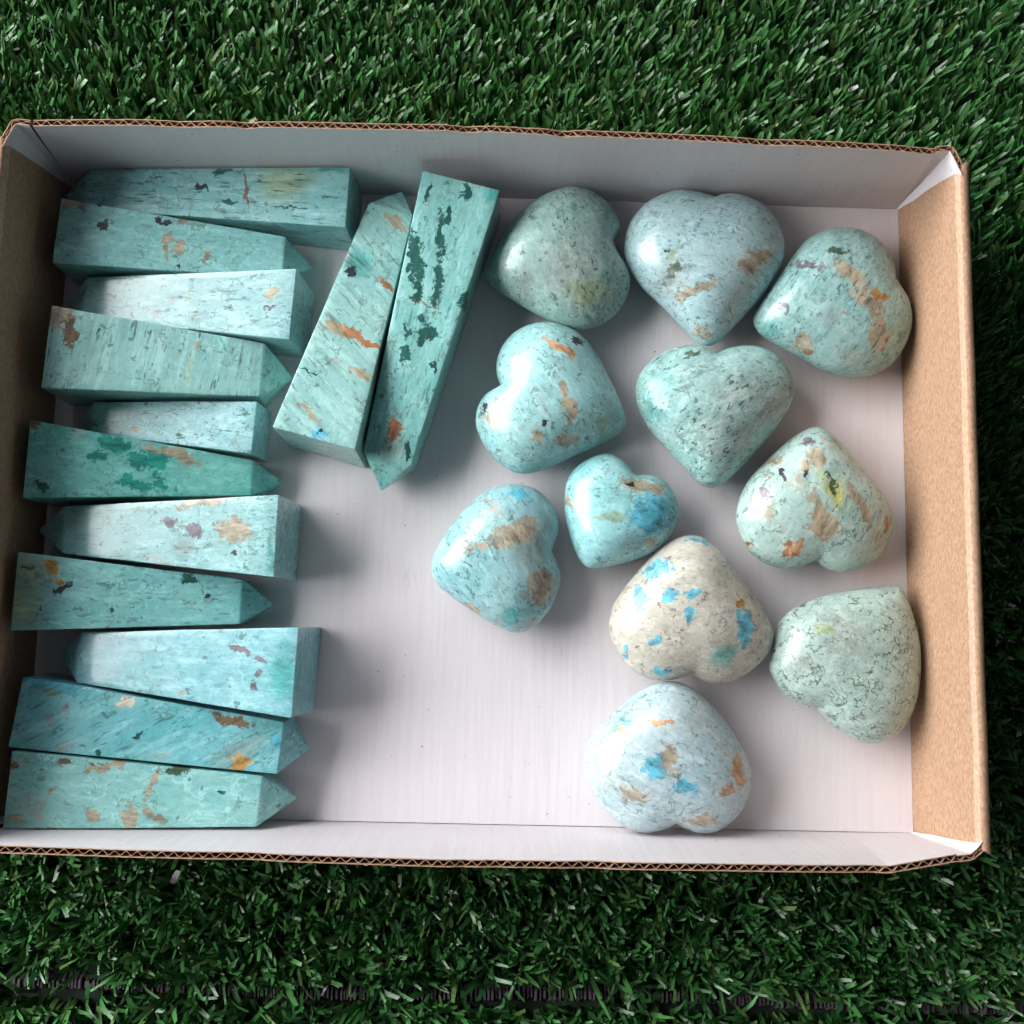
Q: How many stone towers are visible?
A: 13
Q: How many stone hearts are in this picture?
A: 11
